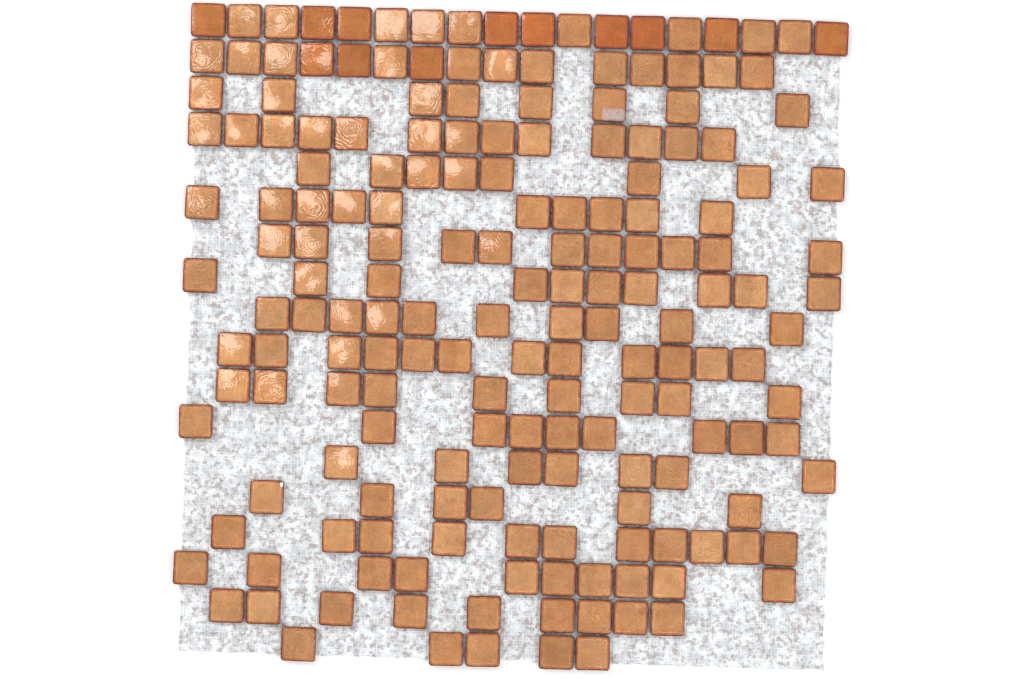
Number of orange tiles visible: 12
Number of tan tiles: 169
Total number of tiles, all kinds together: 181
